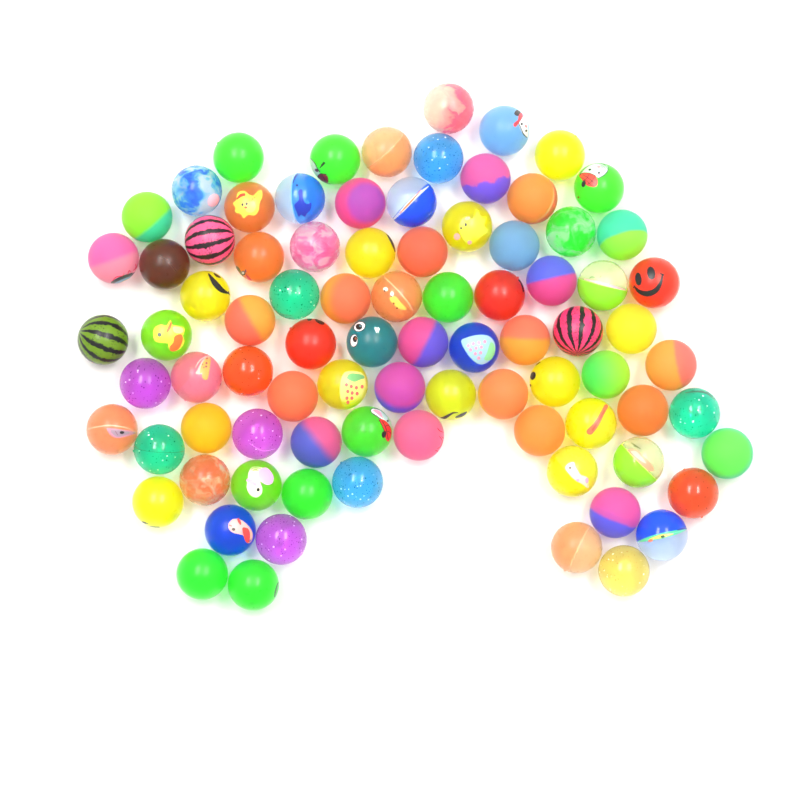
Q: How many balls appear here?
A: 85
